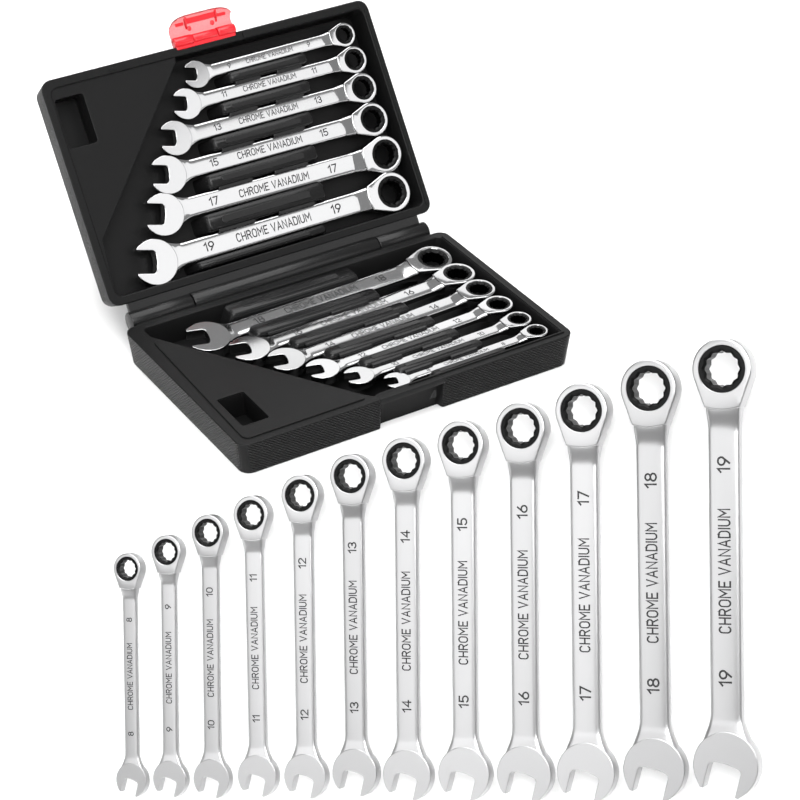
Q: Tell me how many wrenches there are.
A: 24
